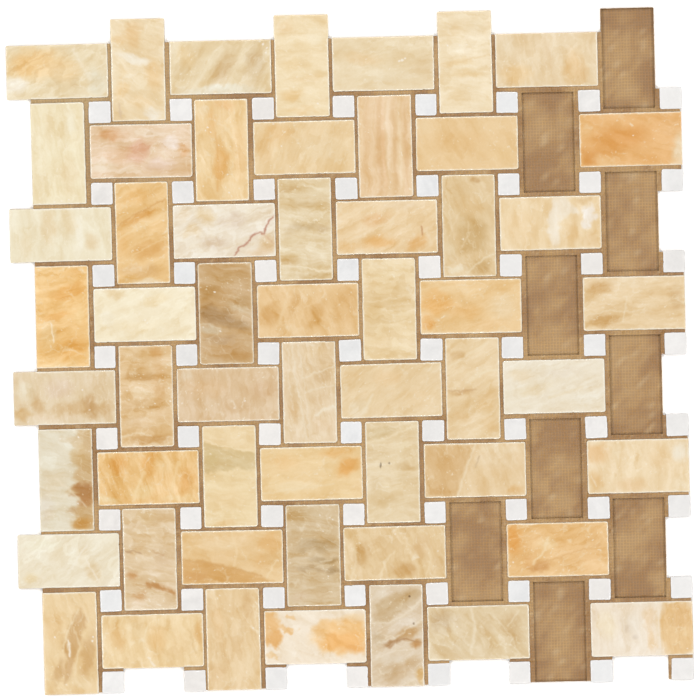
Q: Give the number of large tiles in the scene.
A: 55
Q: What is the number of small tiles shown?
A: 64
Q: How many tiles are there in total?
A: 119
